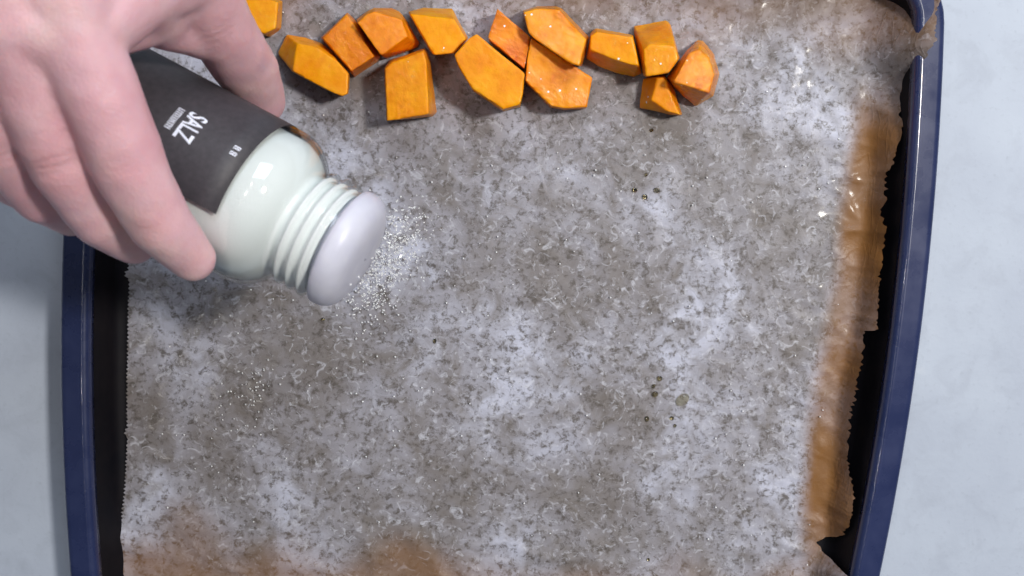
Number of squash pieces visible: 14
